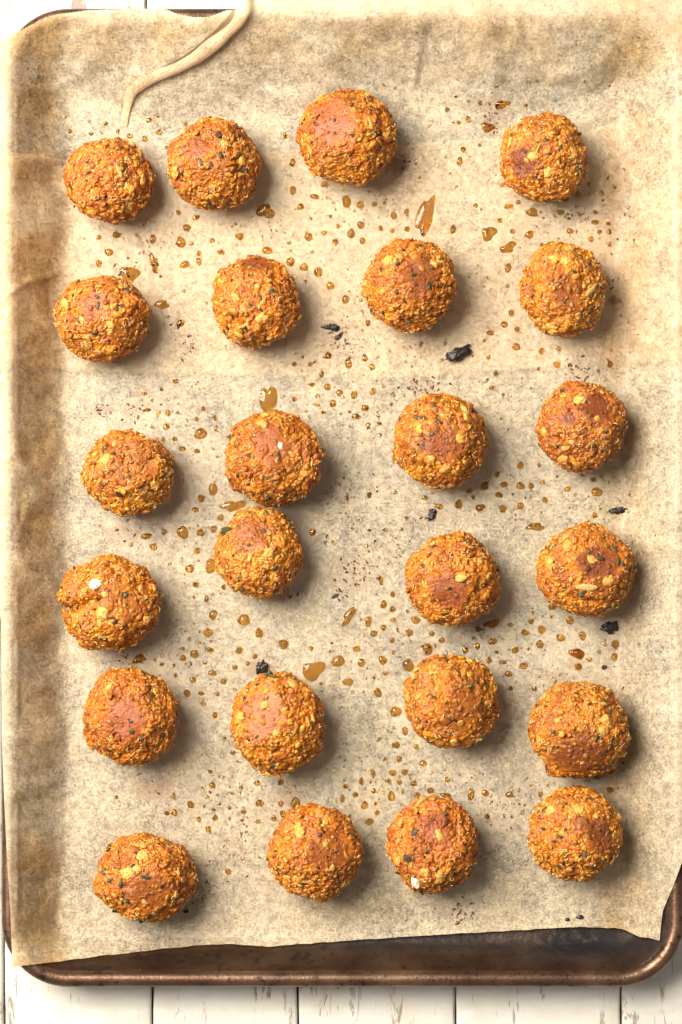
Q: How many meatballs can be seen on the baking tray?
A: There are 24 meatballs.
